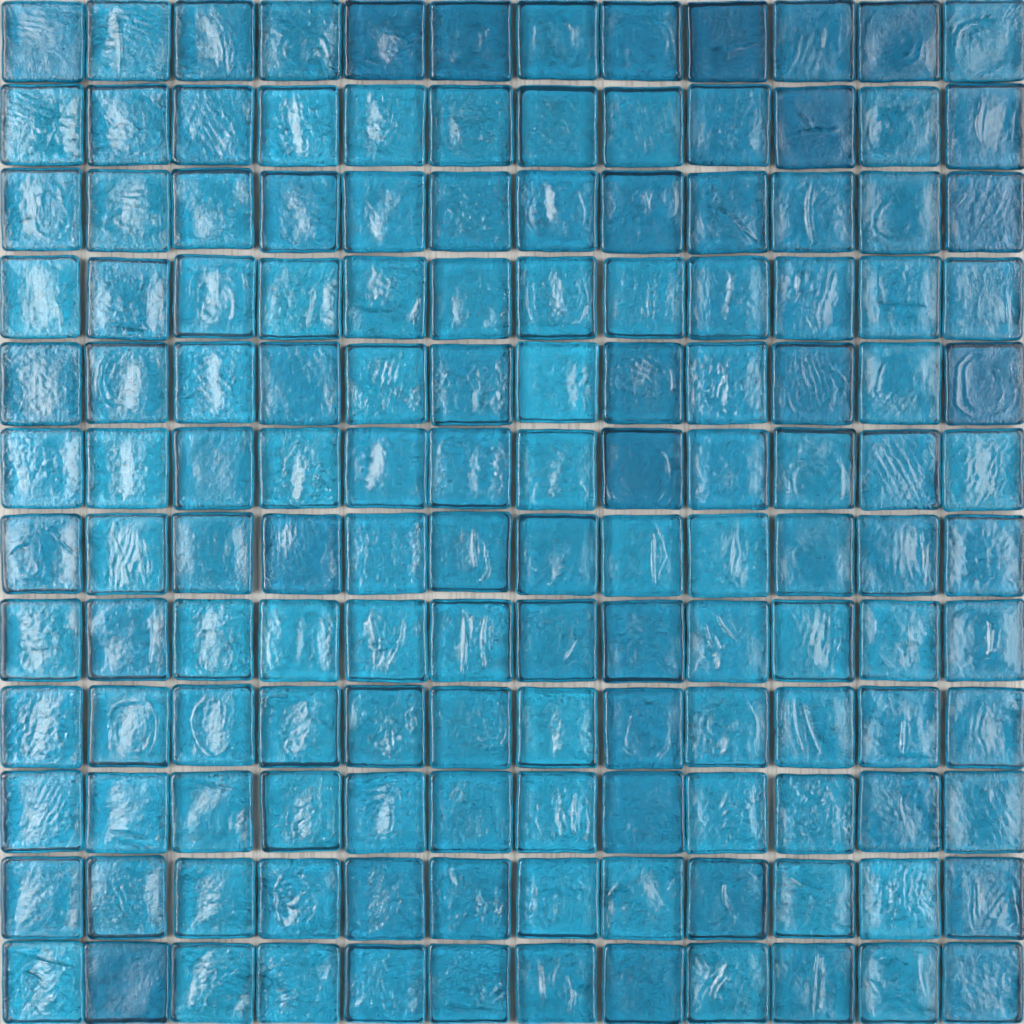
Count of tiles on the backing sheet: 144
